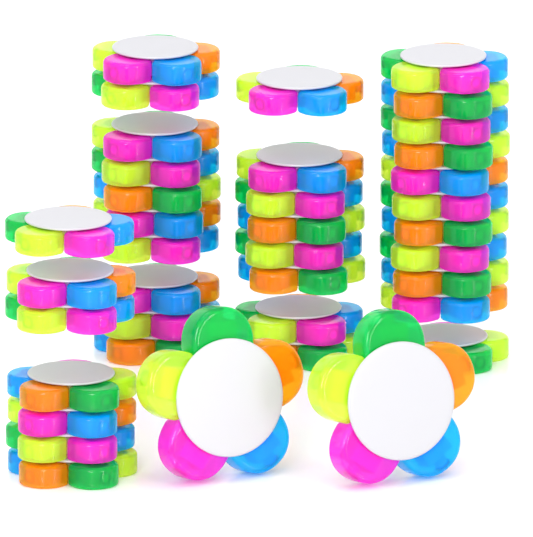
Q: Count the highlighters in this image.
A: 38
